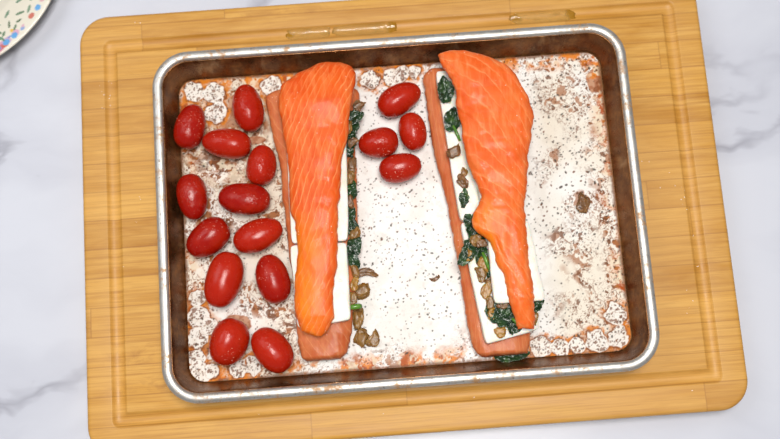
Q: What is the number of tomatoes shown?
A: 16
